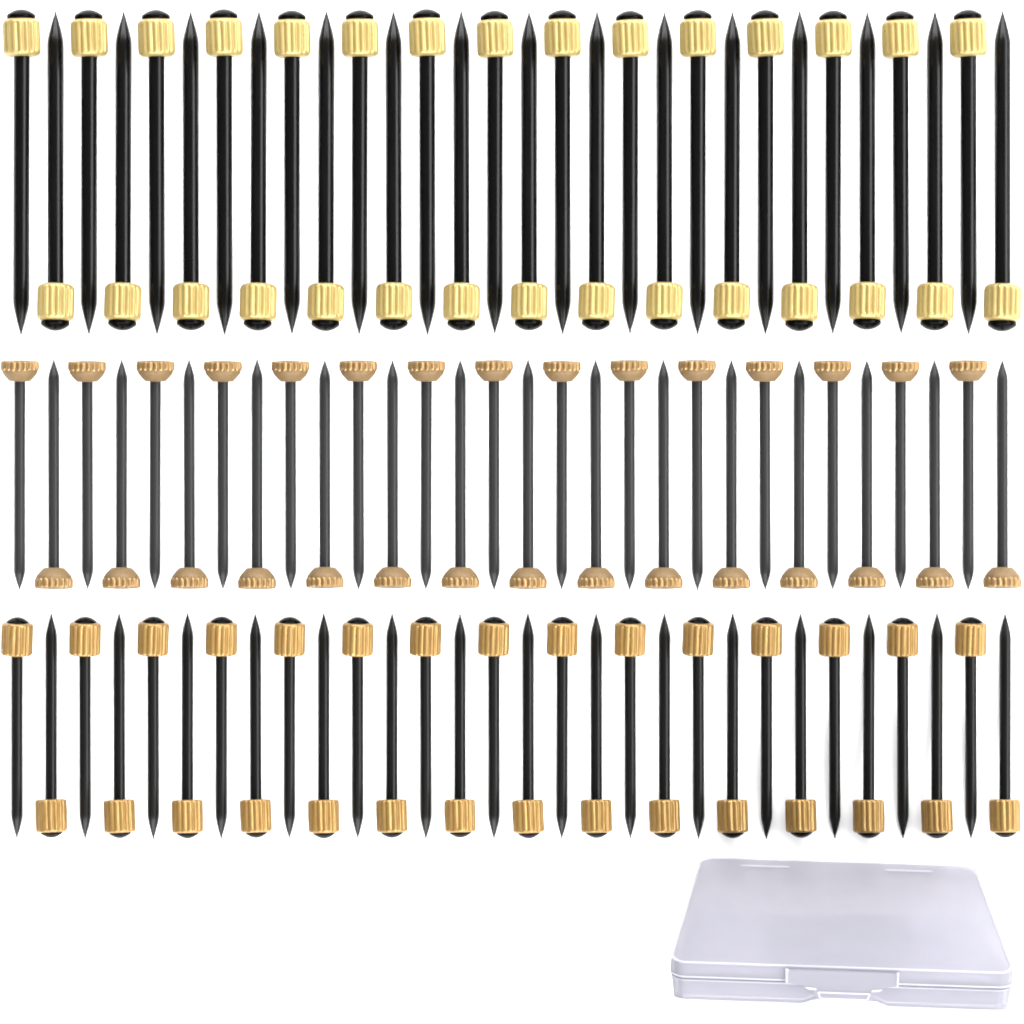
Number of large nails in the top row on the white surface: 30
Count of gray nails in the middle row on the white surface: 30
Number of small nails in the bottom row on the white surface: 30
